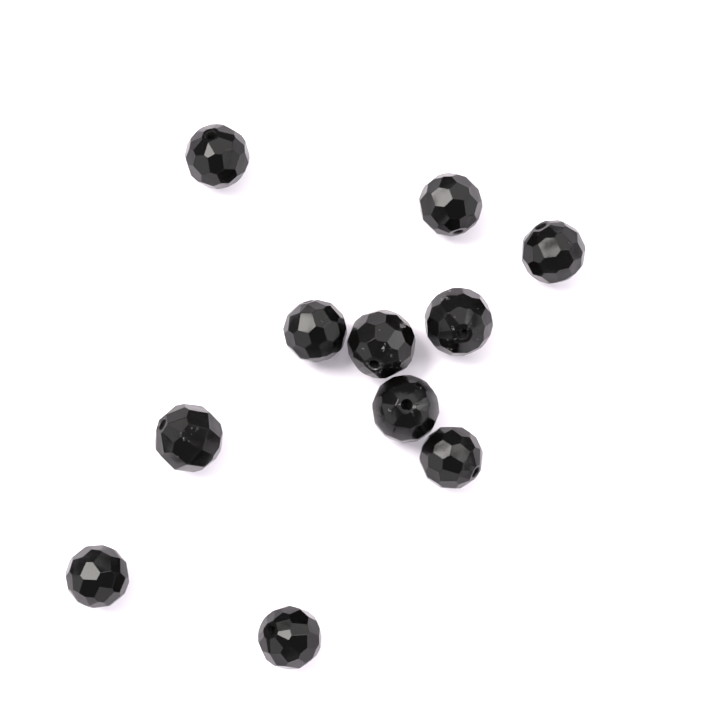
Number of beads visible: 11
